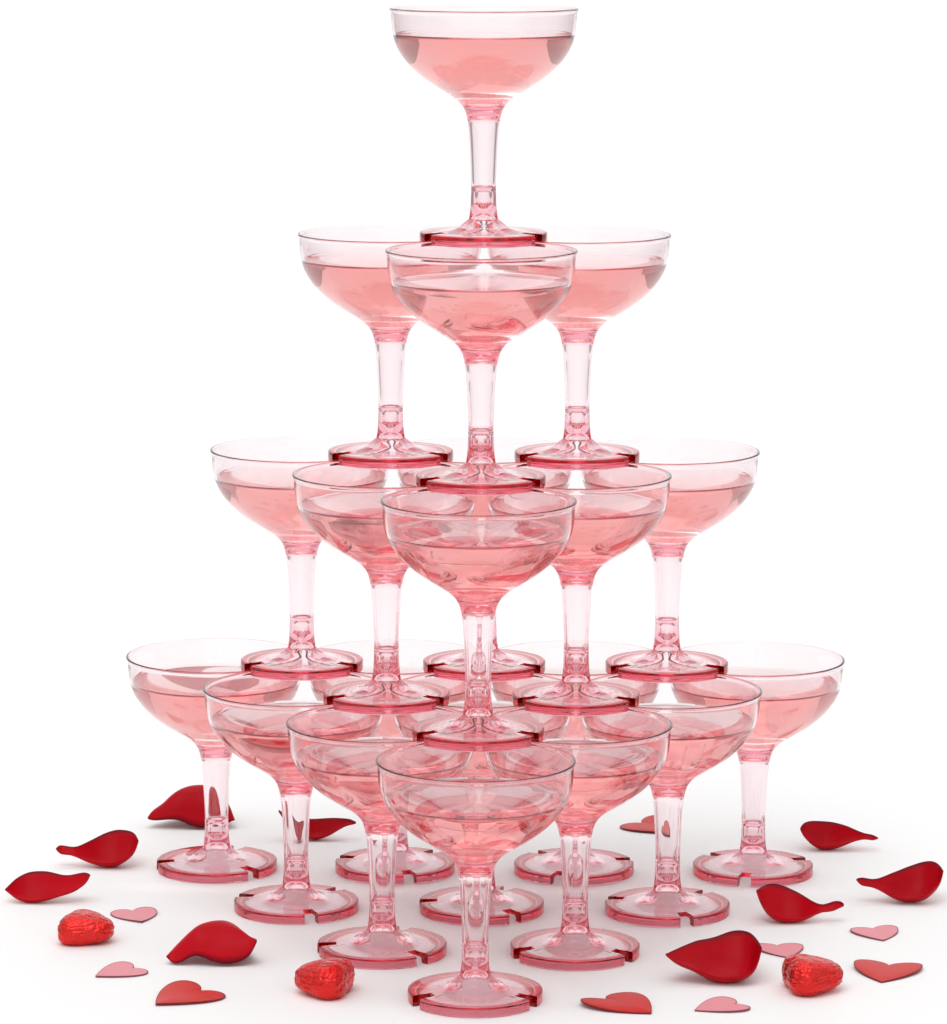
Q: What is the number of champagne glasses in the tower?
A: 20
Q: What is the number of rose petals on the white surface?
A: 9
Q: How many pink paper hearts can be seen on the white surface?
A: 5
